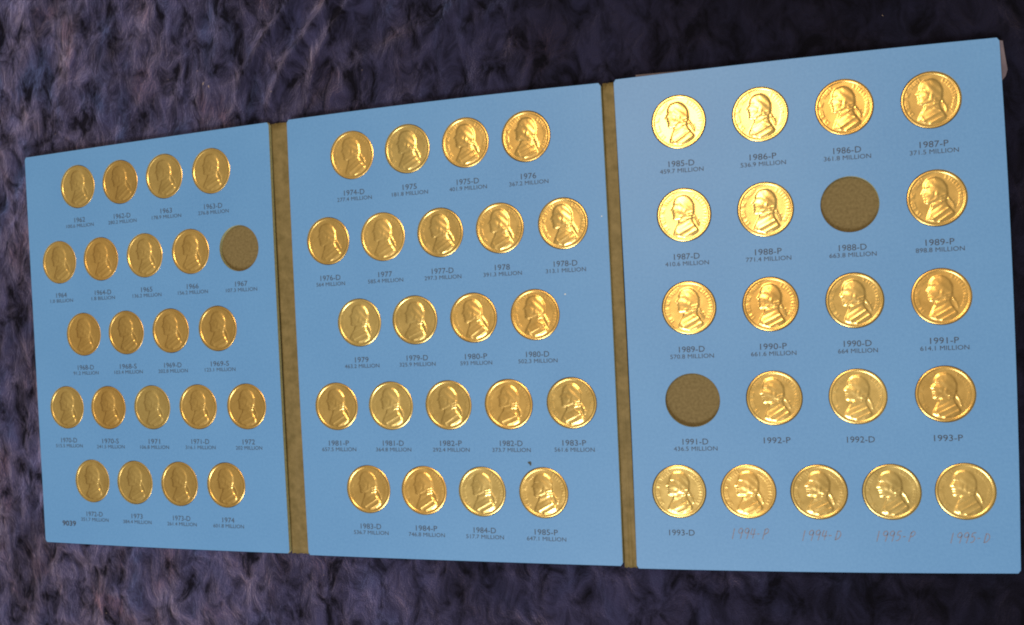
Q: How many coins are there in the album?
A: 62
